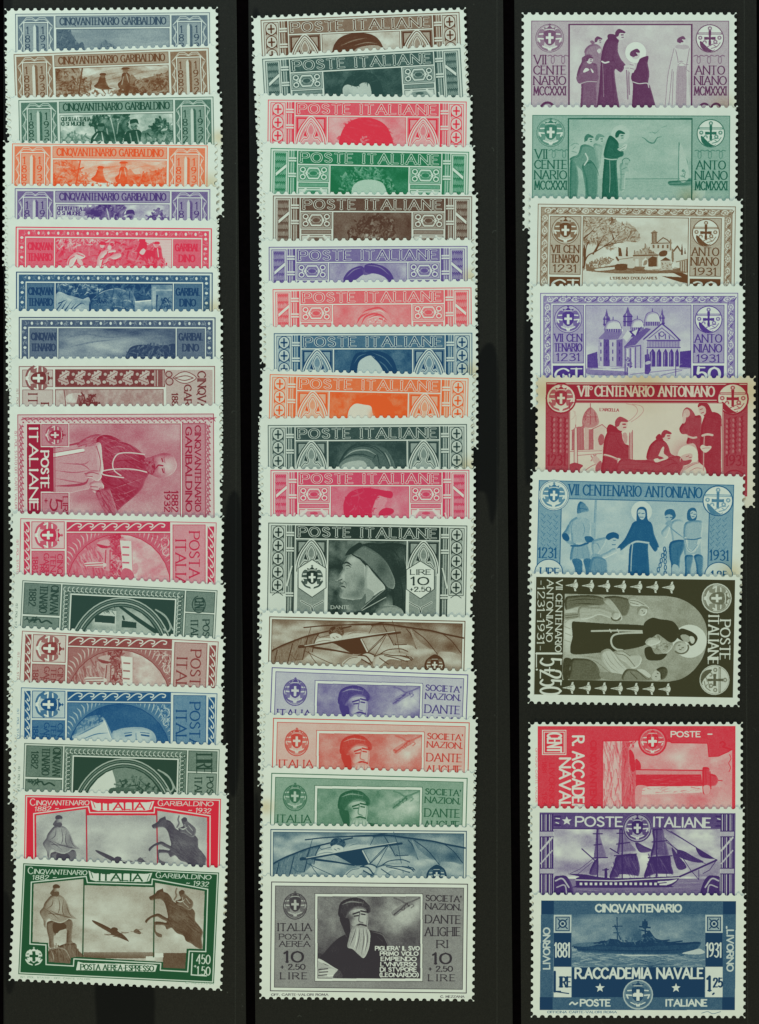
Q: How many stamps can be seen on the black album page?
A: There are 45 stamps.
